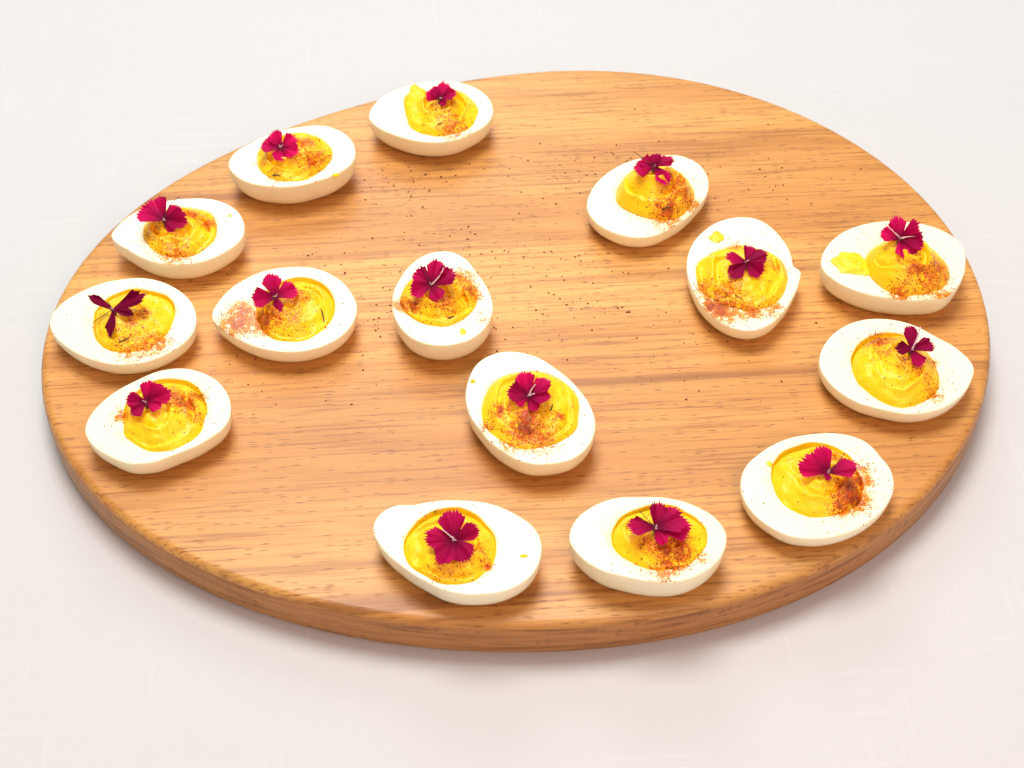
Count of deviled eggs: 15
